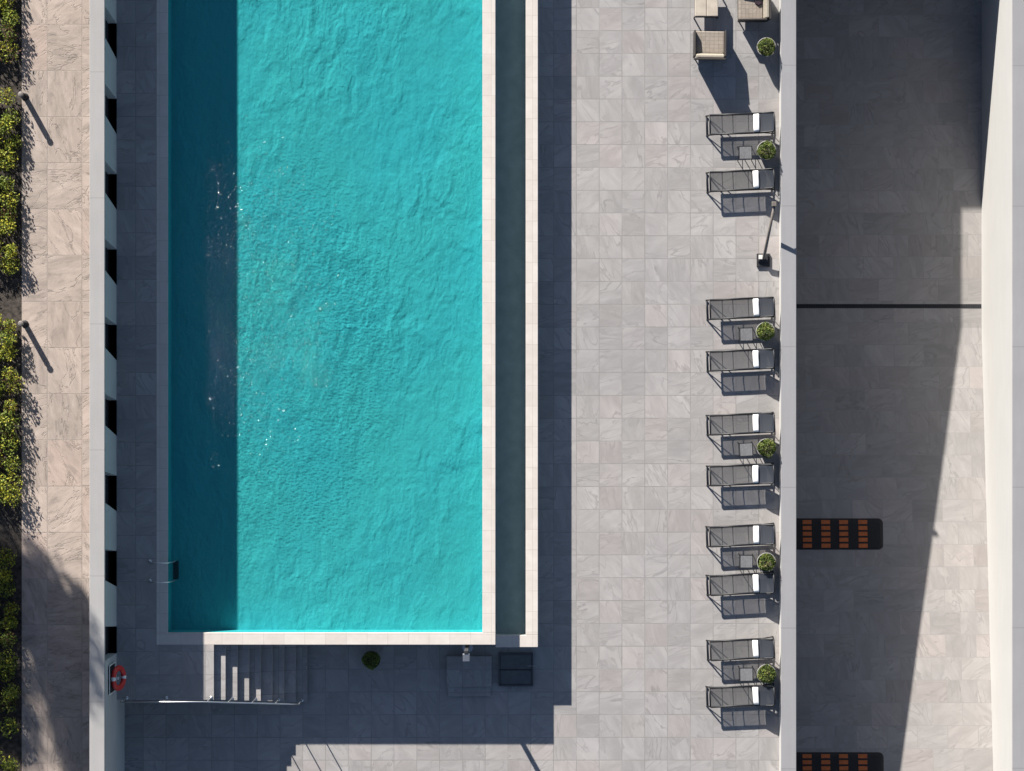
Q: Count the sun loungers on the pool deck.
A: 10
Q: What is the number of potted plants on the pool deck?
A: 7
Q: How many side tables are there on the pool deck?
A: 5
